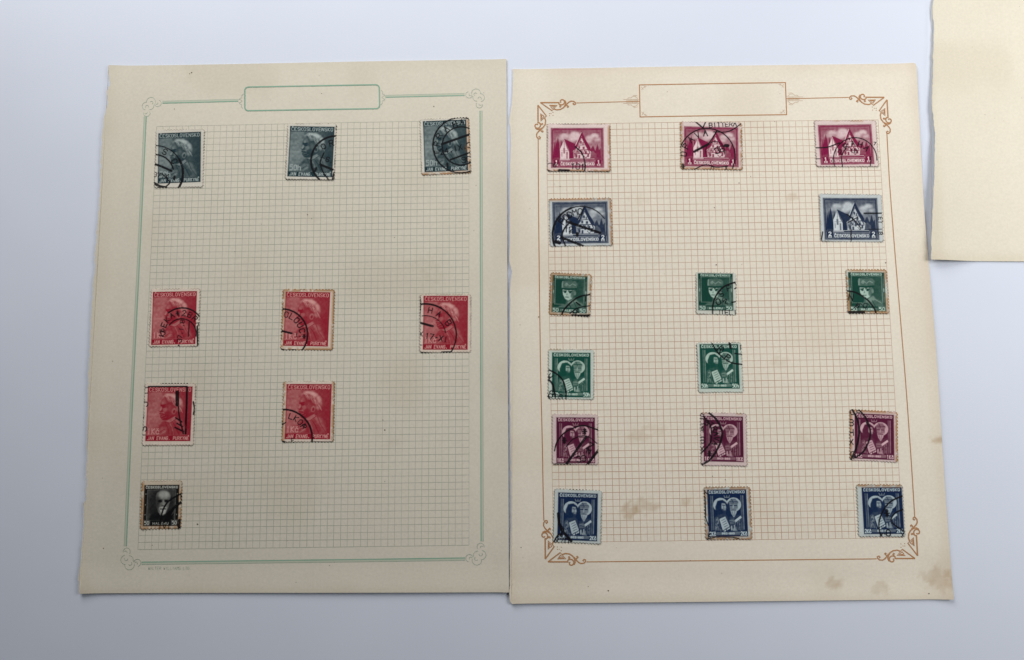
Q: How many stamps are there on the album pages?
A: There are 25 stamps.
